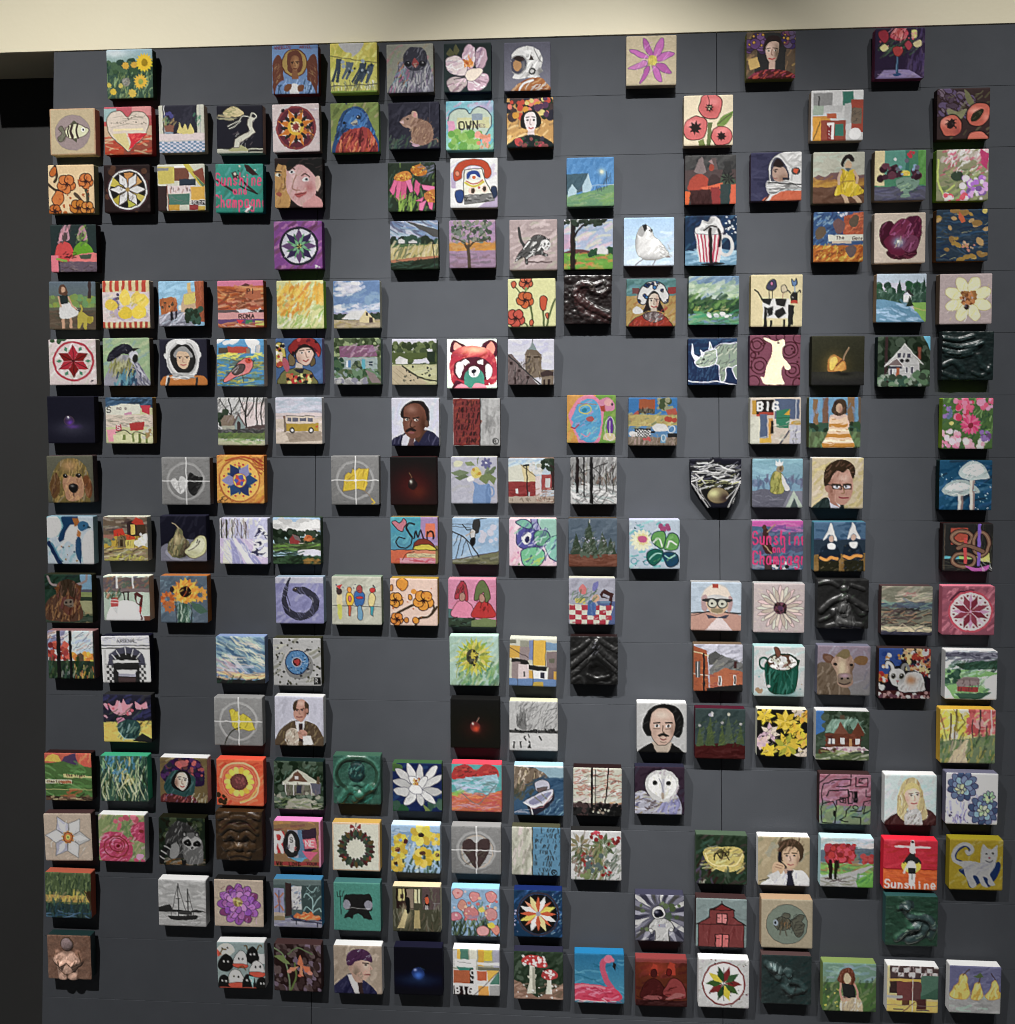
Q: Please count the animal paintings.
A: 26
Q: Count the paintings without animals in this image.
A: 172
